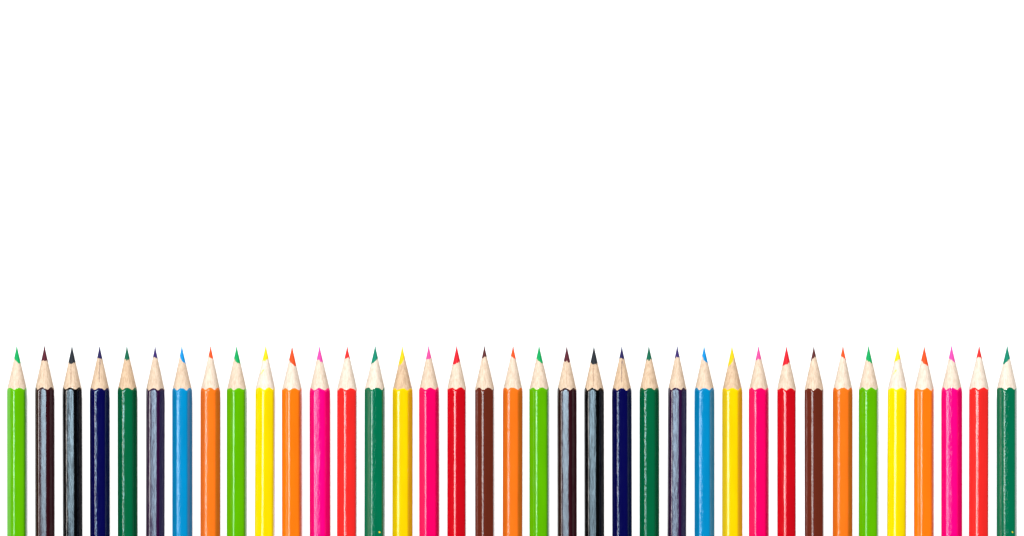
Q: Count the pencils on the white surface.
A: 37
